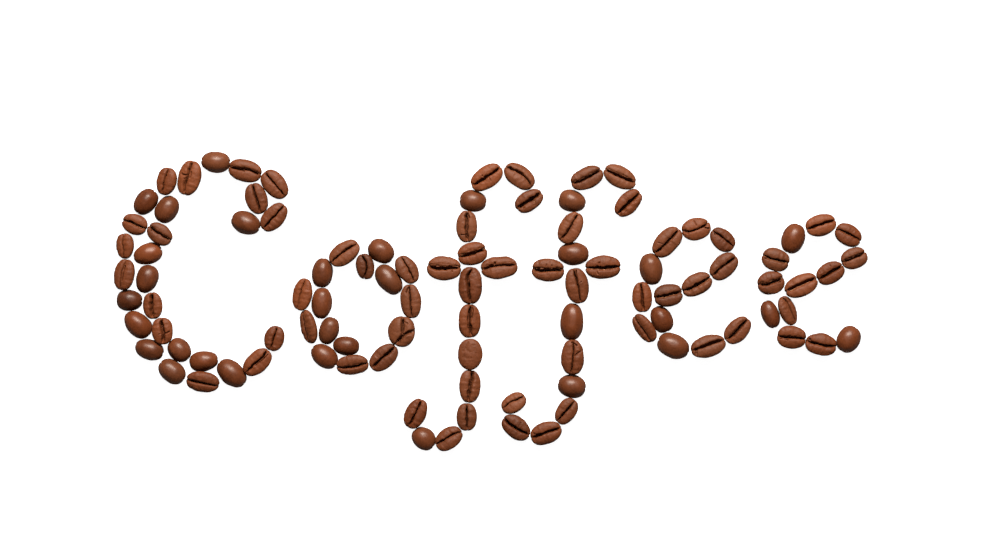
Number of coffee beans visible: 102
